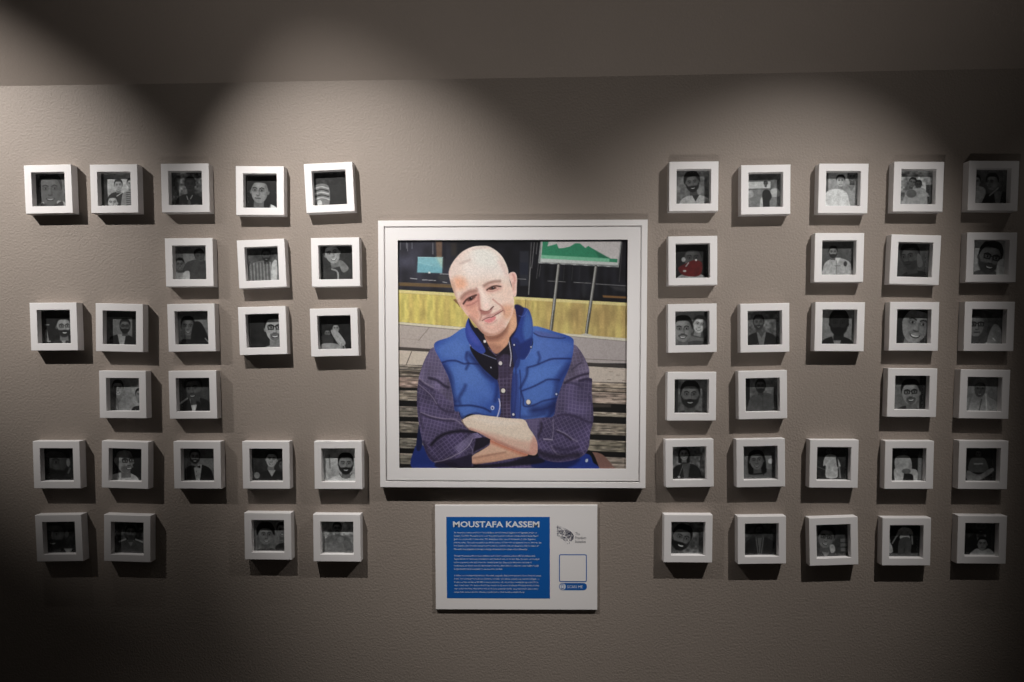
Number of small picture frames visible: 52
